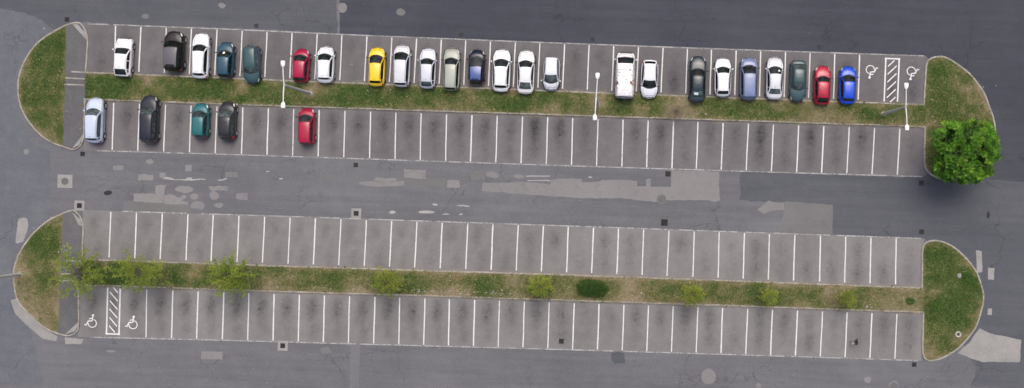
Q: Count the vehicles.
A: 29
